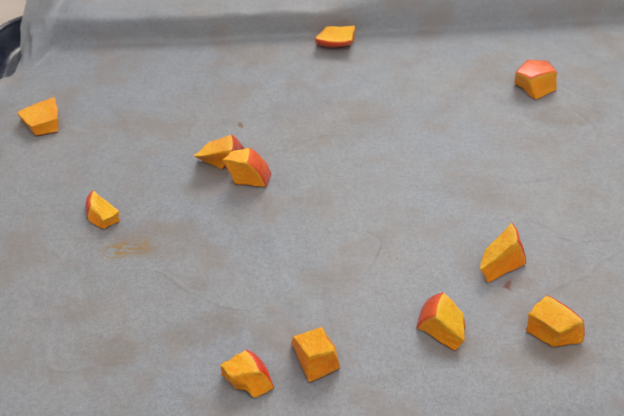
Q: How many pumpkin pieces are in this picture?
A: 11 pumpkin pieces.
